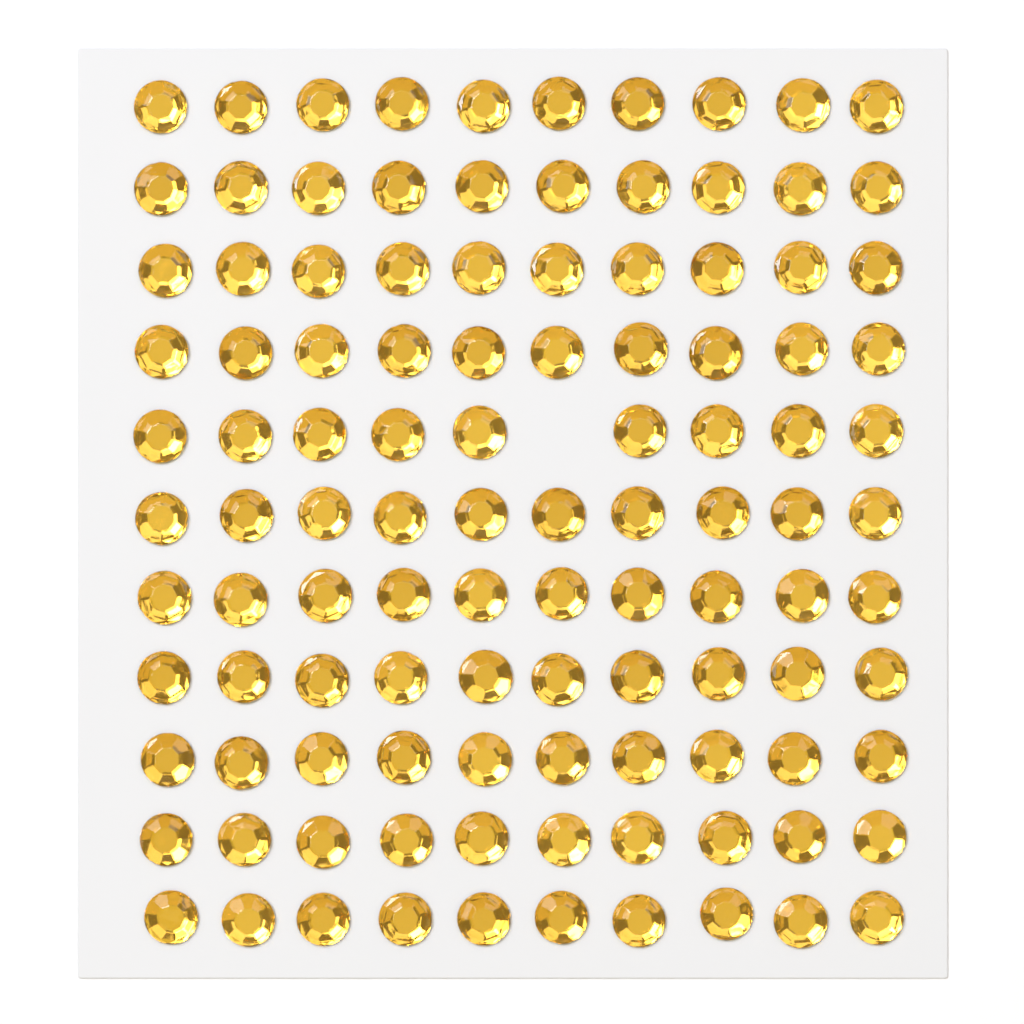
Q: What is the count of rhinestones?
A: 109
